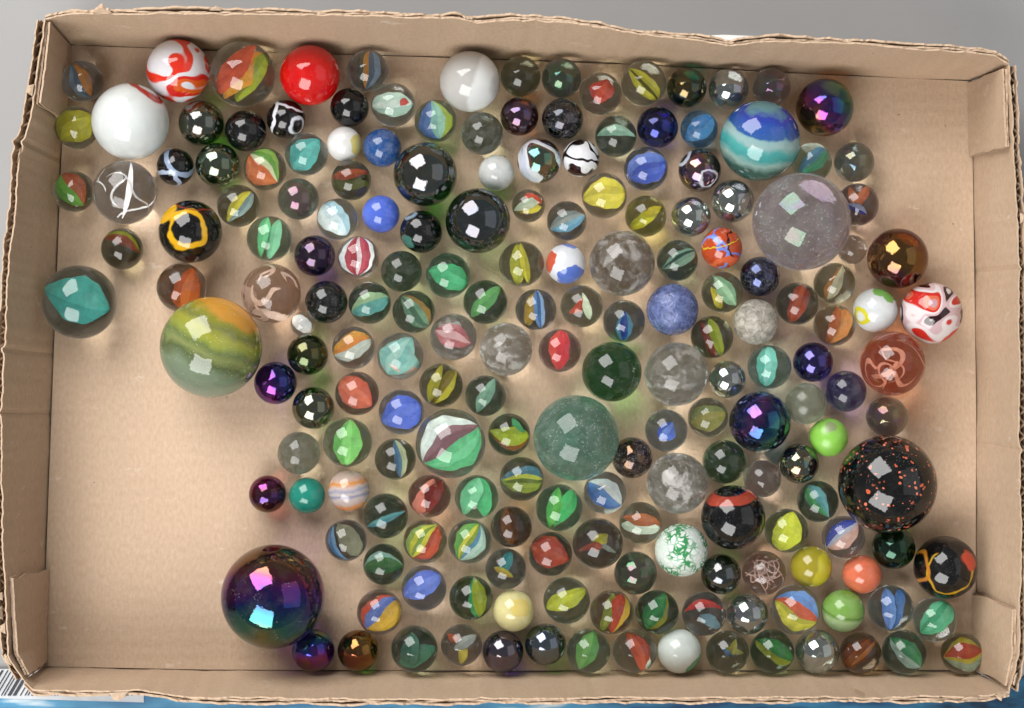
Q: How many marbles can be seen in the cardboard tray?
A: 192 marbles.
